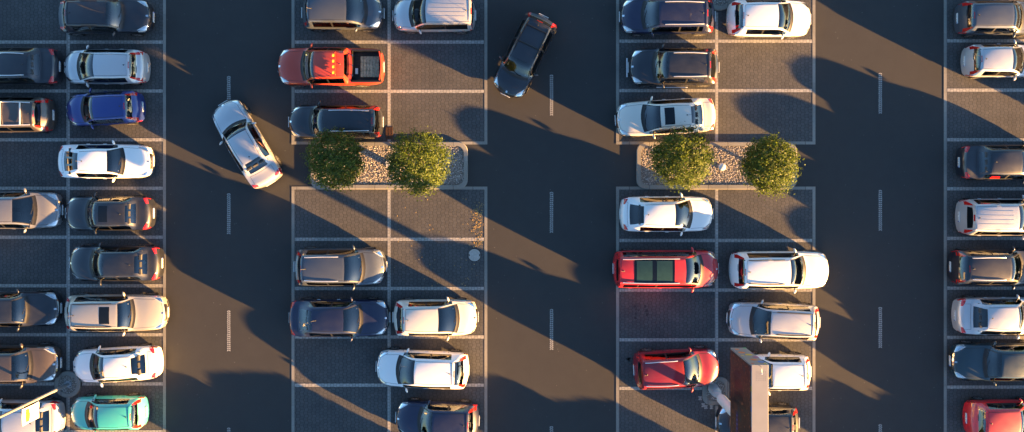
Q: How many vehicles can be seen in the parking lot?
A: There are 45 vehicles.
